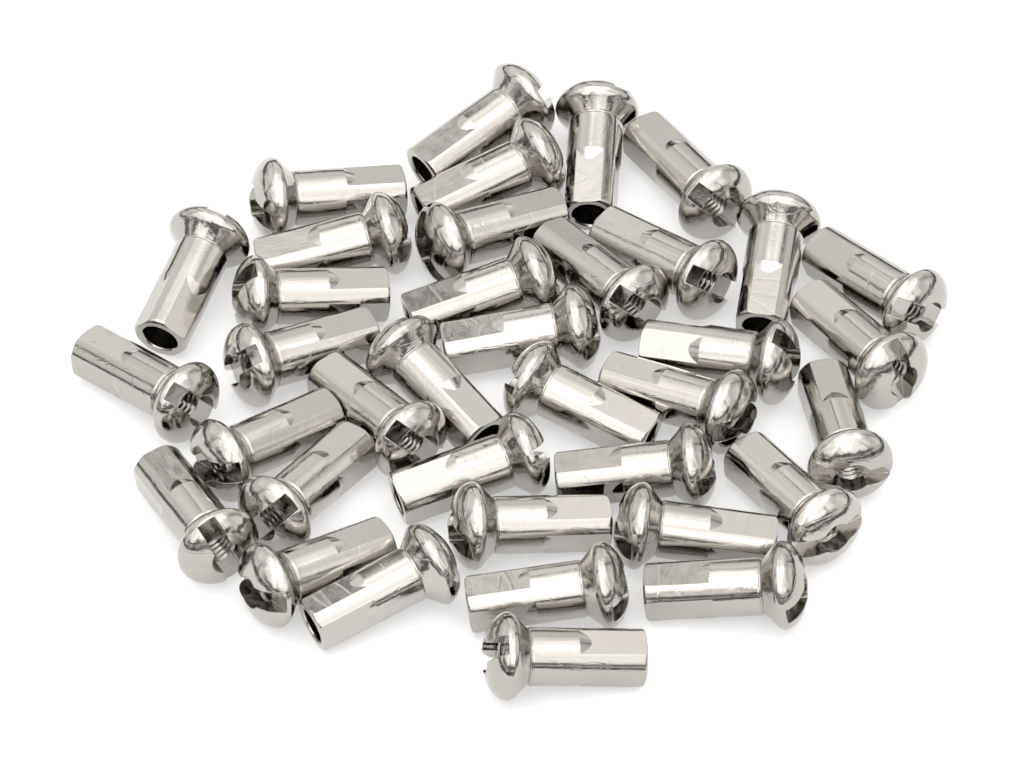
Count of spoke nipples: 37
